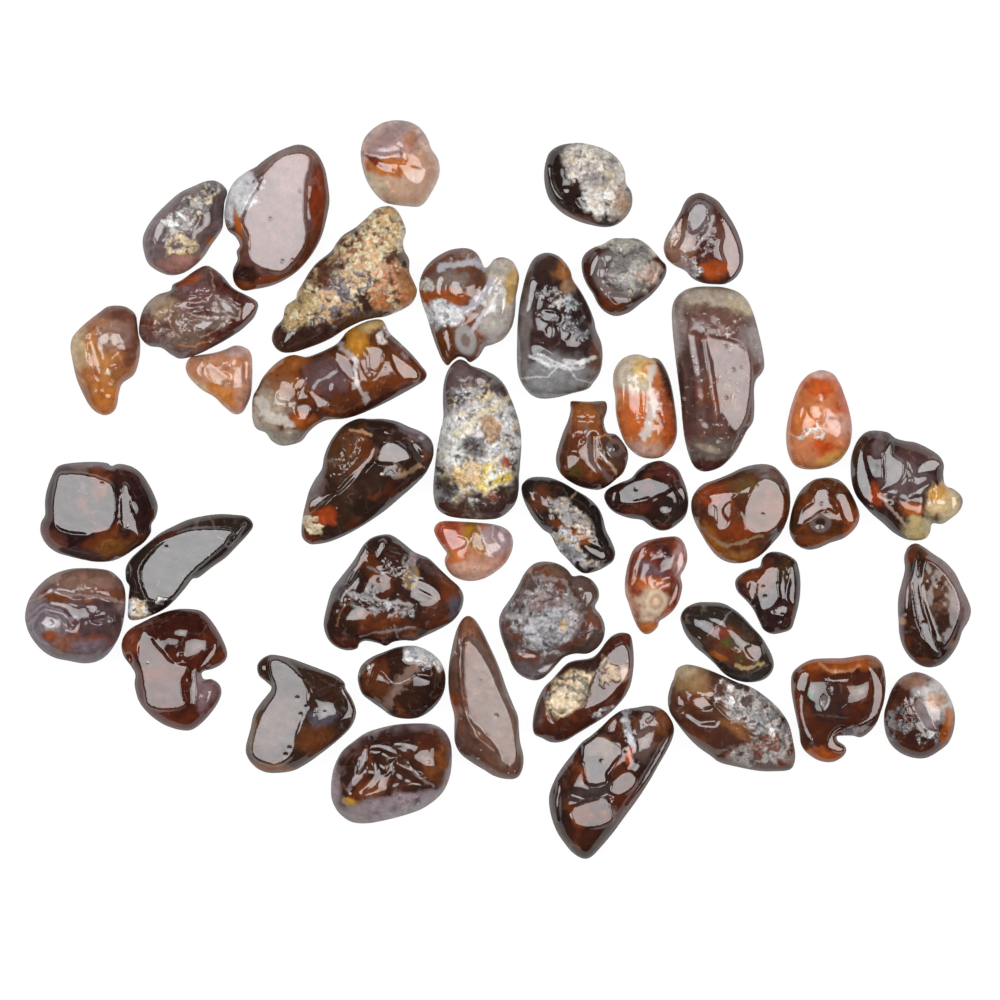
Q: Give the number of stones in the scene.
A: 44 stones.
